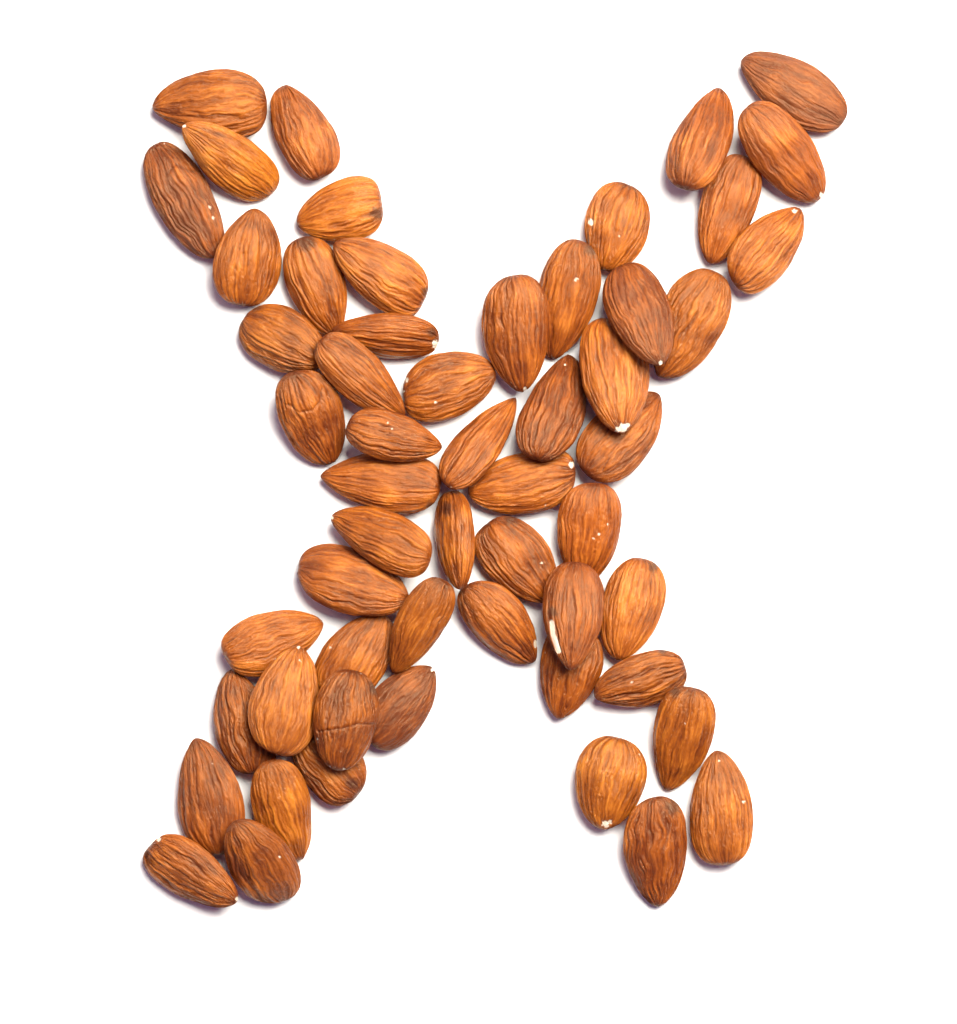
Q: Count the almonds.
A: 56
